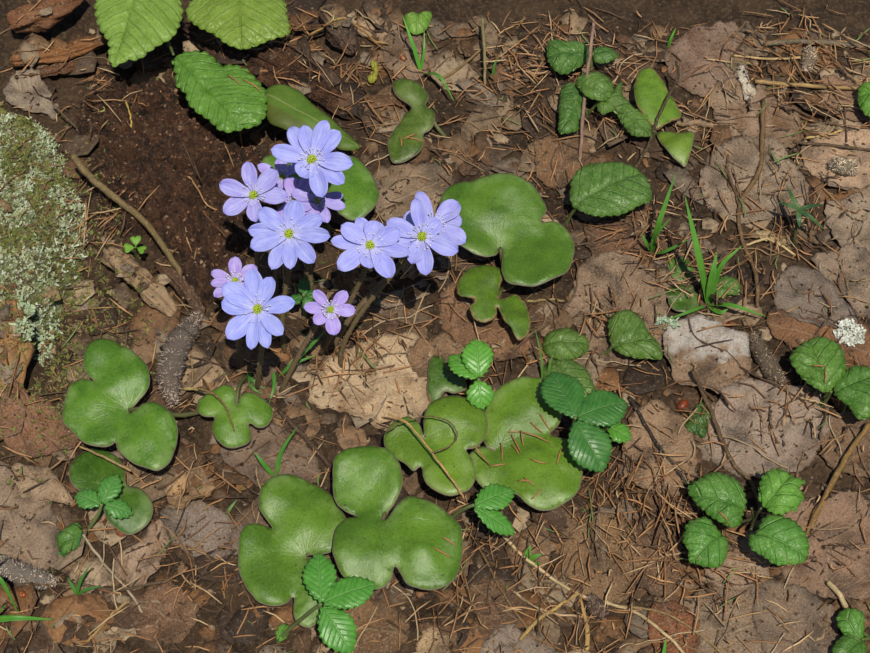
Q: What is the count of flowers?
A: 12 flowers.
